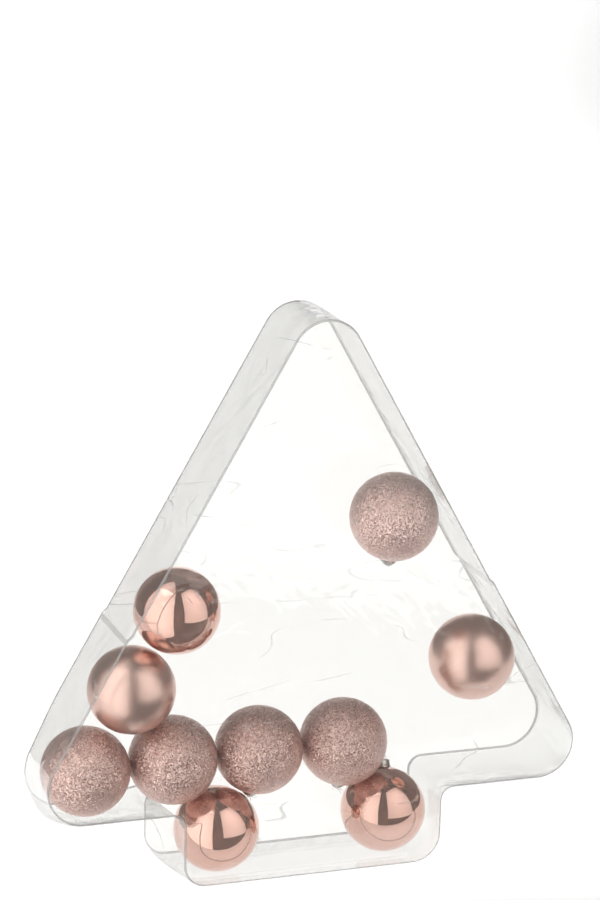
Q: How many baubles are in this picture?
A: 10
